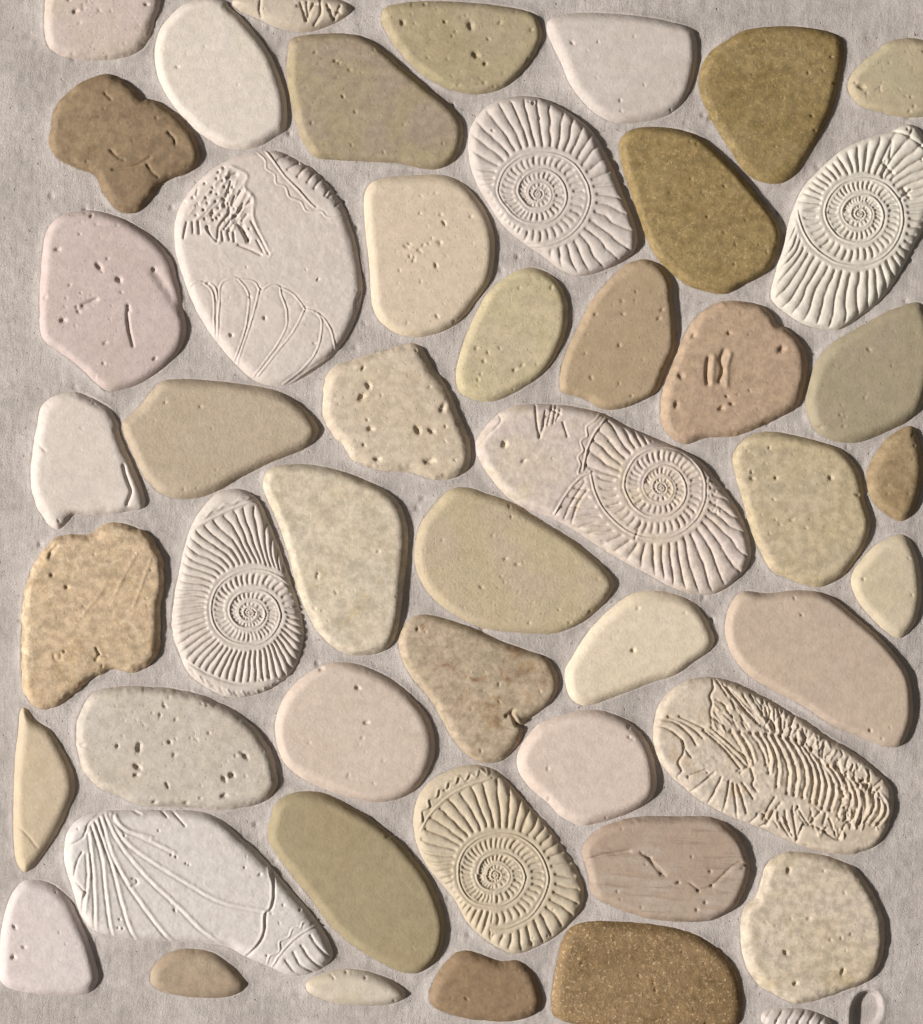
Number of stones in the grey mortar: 49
